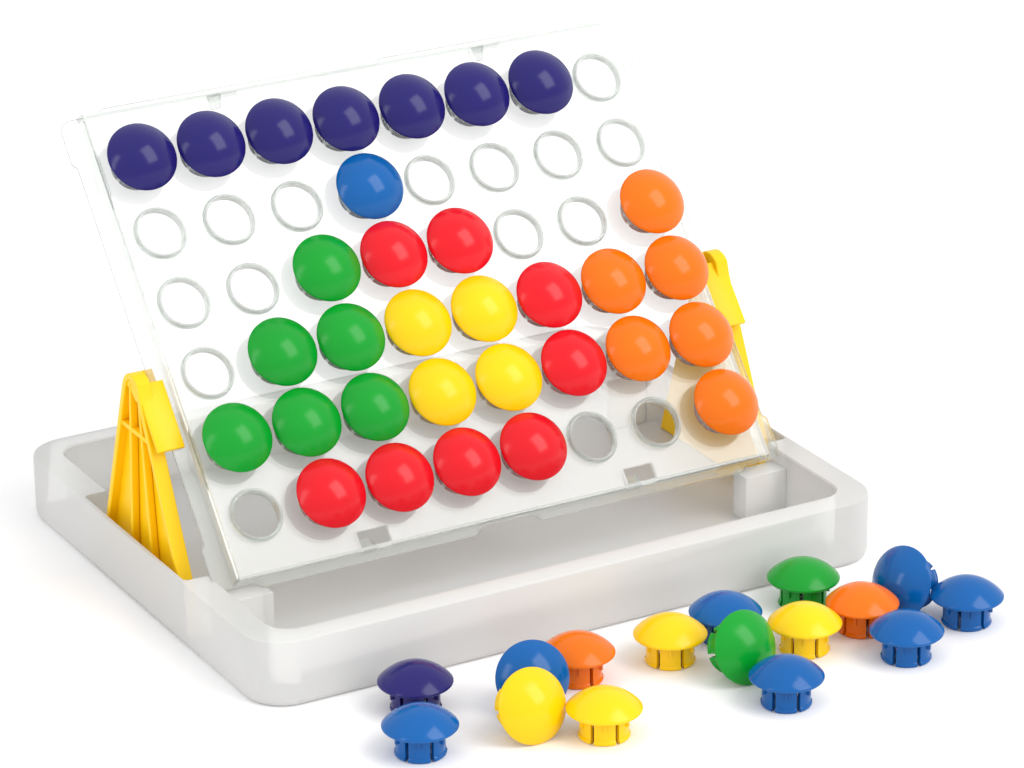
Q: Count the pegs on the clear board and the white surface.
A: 48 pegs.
